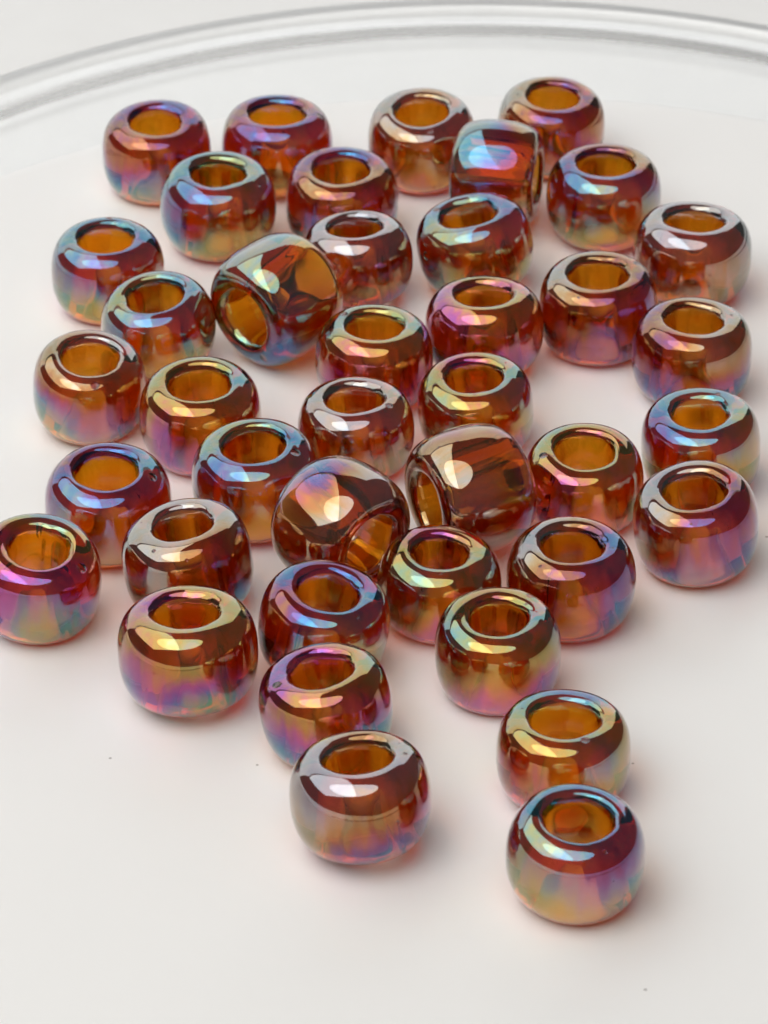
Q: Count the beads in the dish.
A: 40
